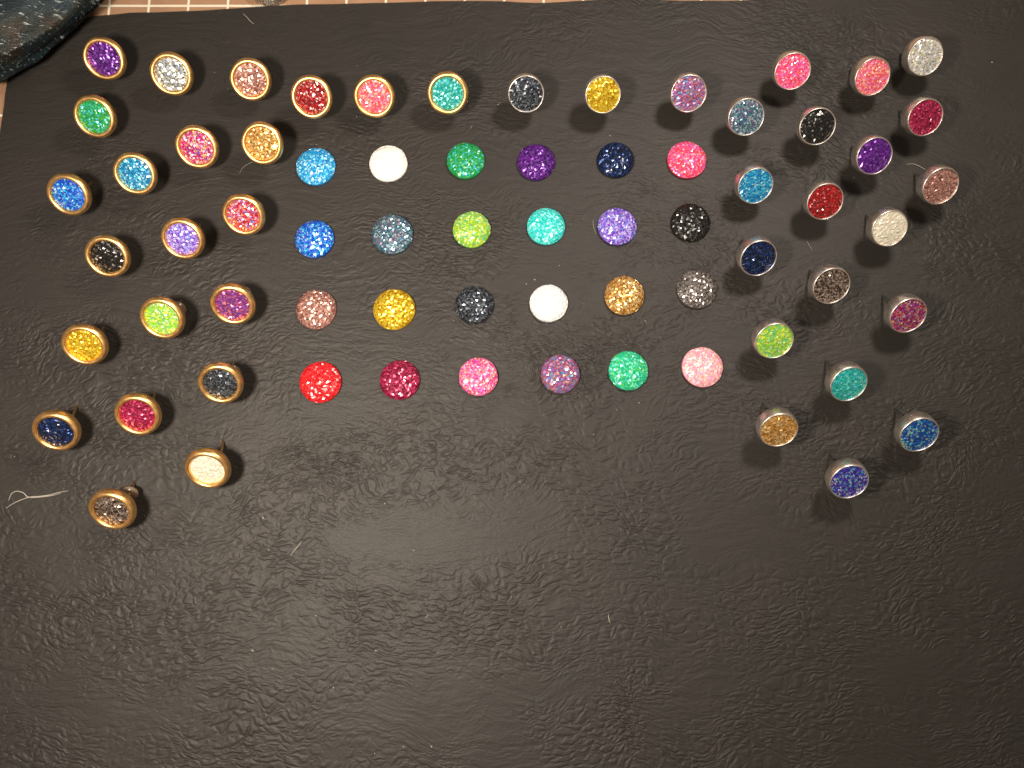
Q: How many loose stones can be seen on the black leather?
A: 24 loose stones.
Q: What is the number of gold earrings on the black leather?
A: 22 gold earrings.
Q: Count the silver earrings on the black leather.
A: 22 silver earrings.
